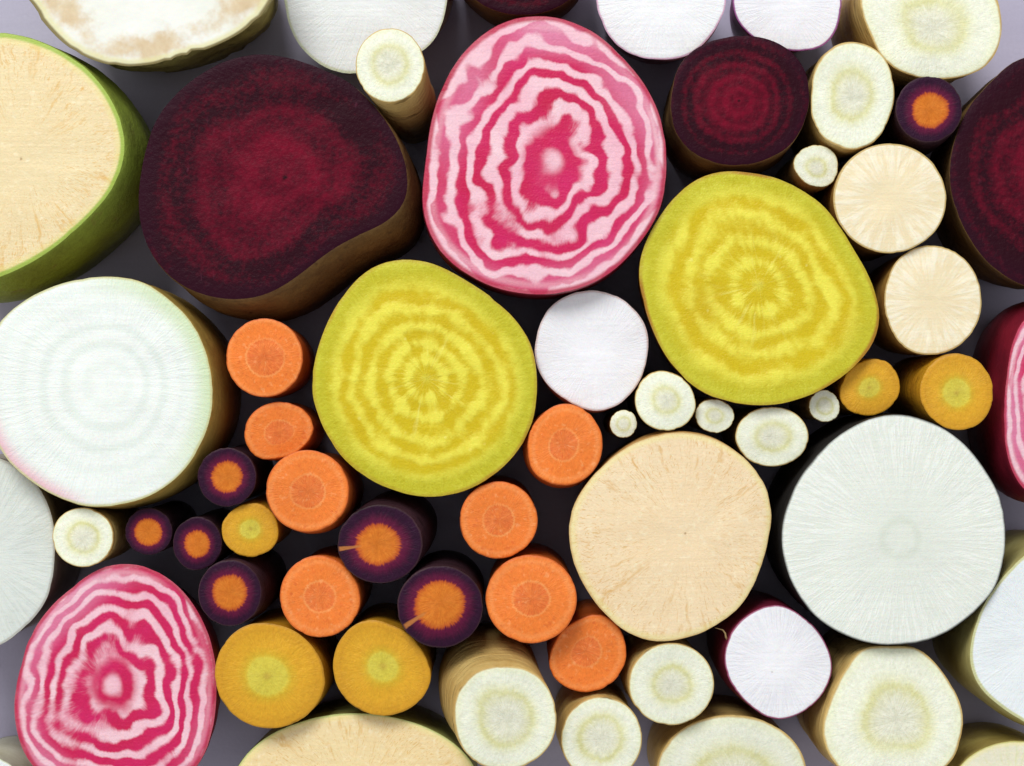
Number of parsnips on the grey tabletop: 15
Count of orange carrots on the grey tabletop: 8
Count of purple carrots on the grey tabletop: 7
